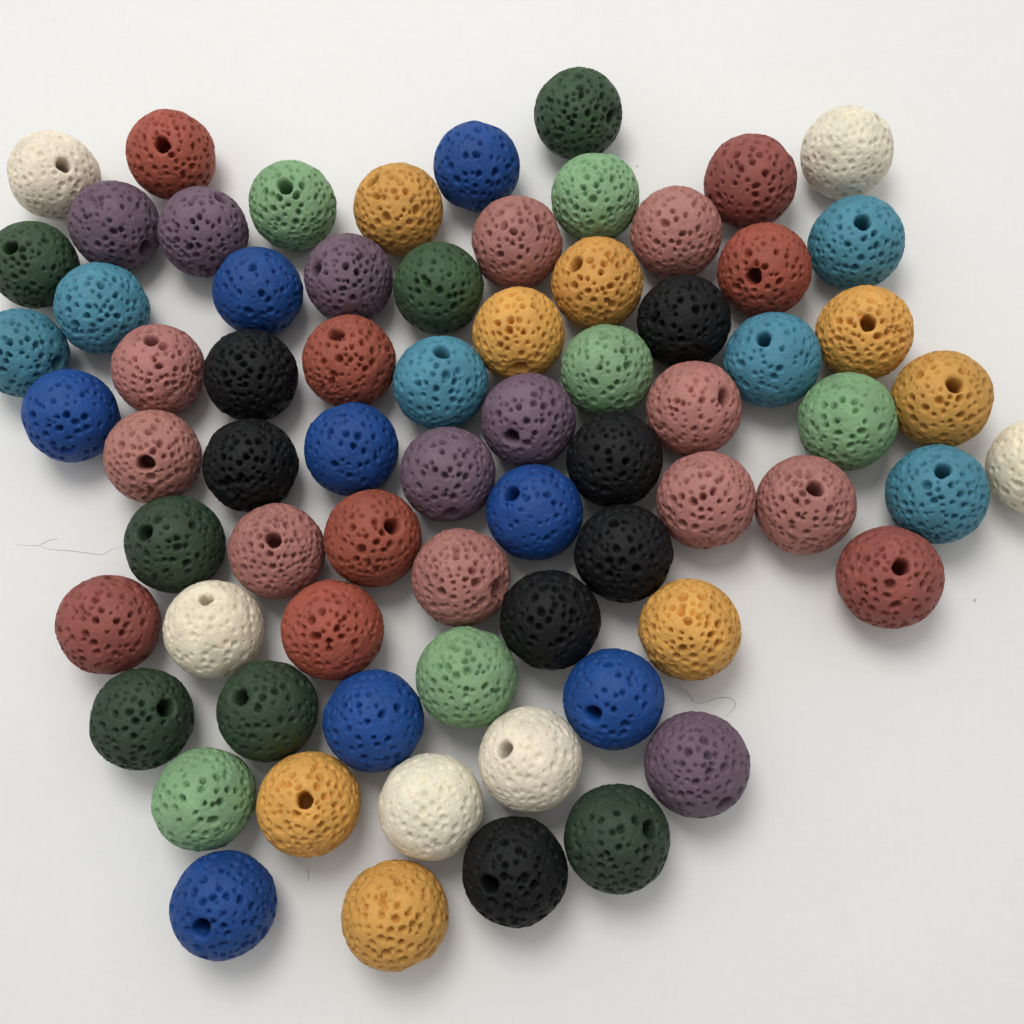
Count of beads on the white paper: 71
